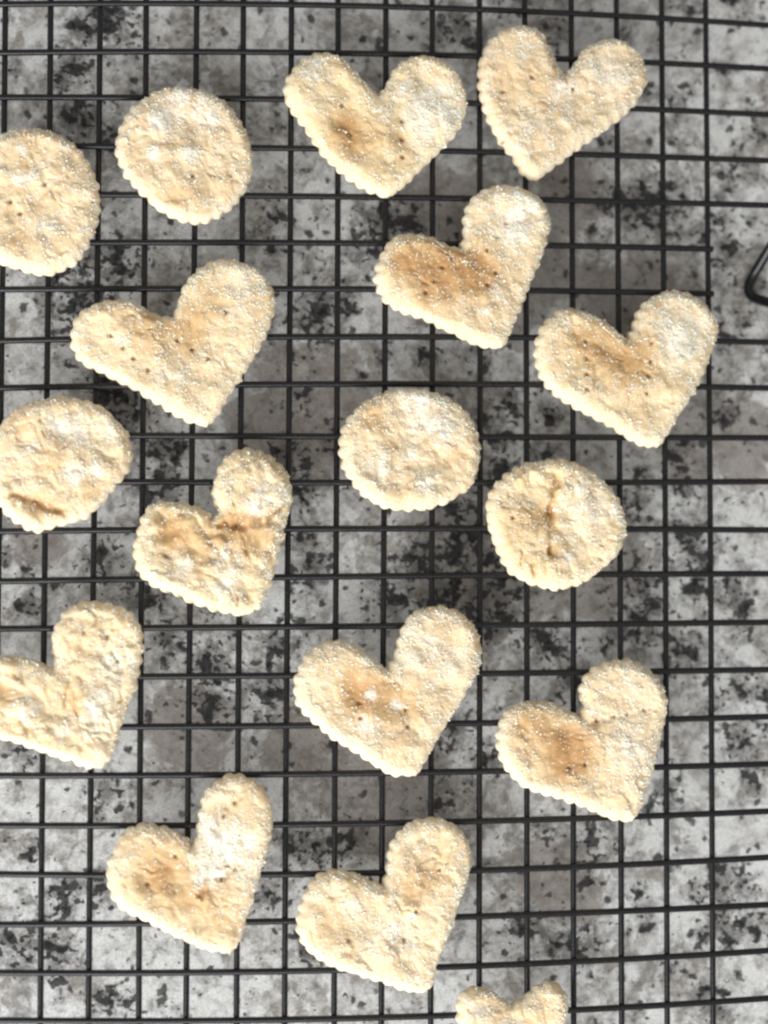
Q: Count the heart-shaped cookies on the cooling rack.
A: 12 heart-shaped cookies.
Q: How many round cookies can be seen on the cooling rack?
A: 5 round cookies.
